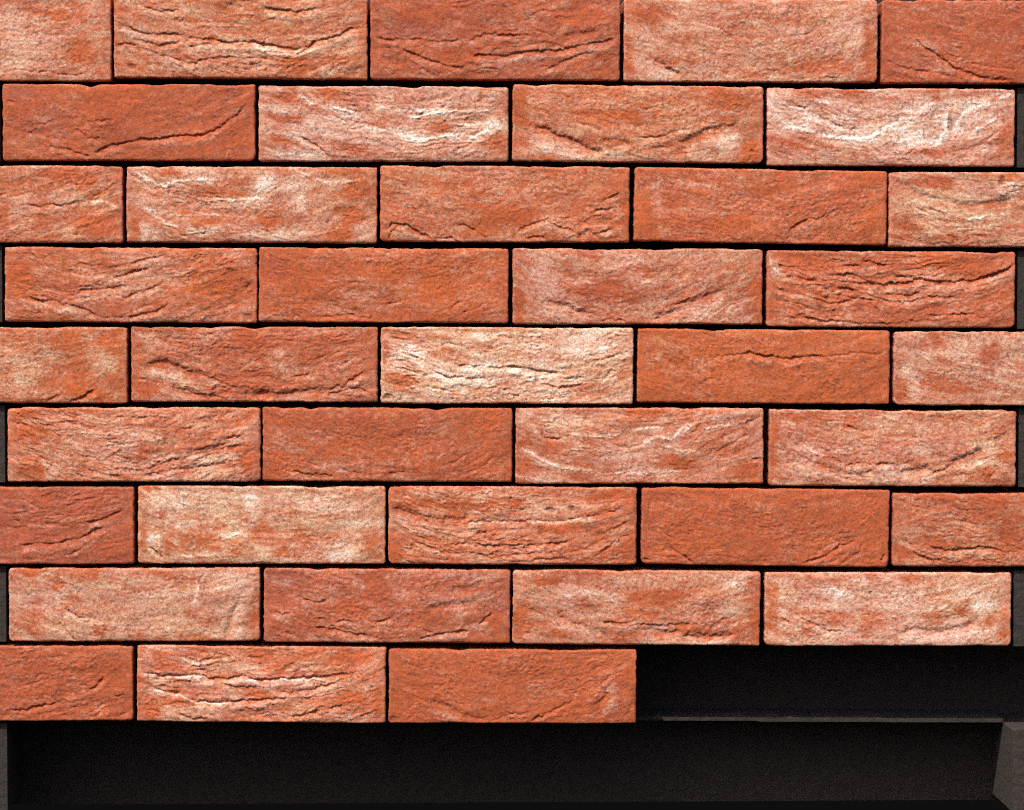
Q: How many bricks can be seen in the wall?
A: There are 39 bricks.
